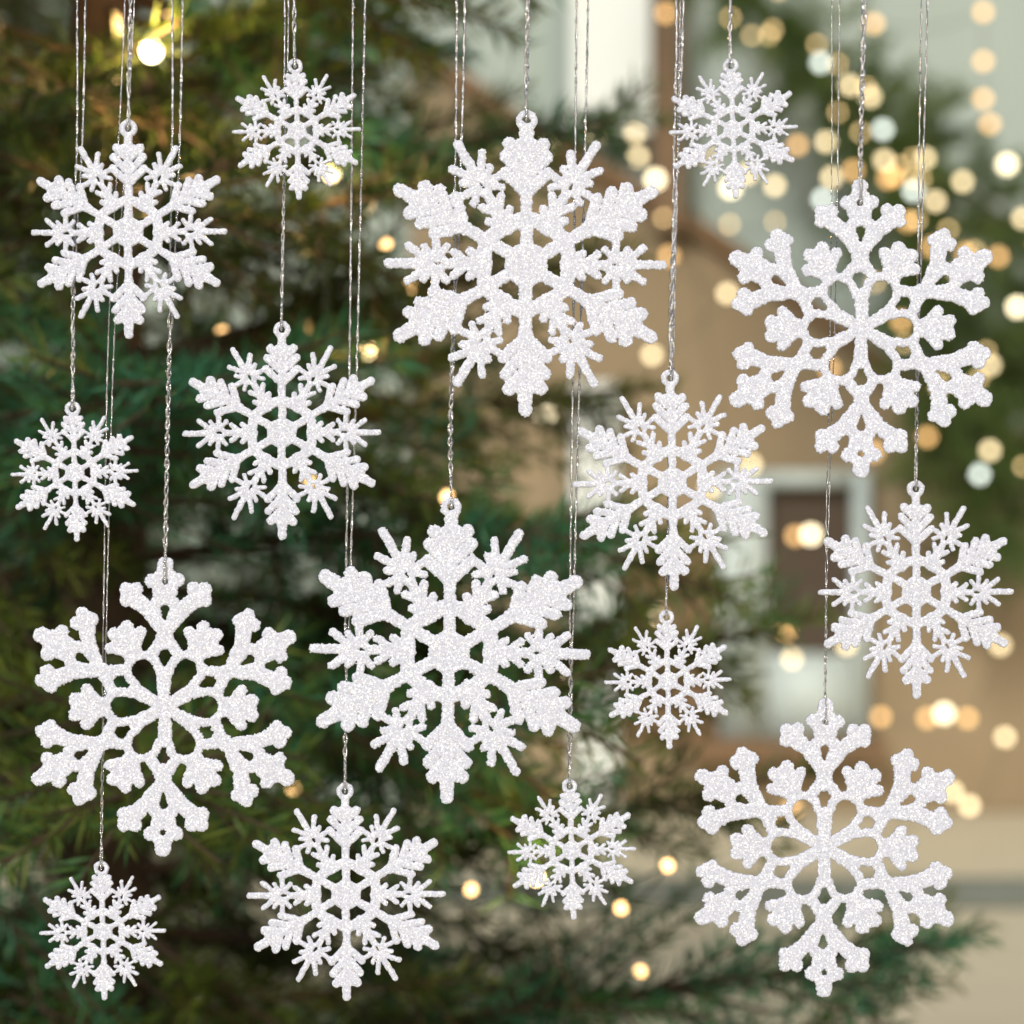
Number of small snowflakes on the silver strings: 6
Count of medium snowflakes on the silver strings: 5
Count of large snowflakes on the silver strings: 5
